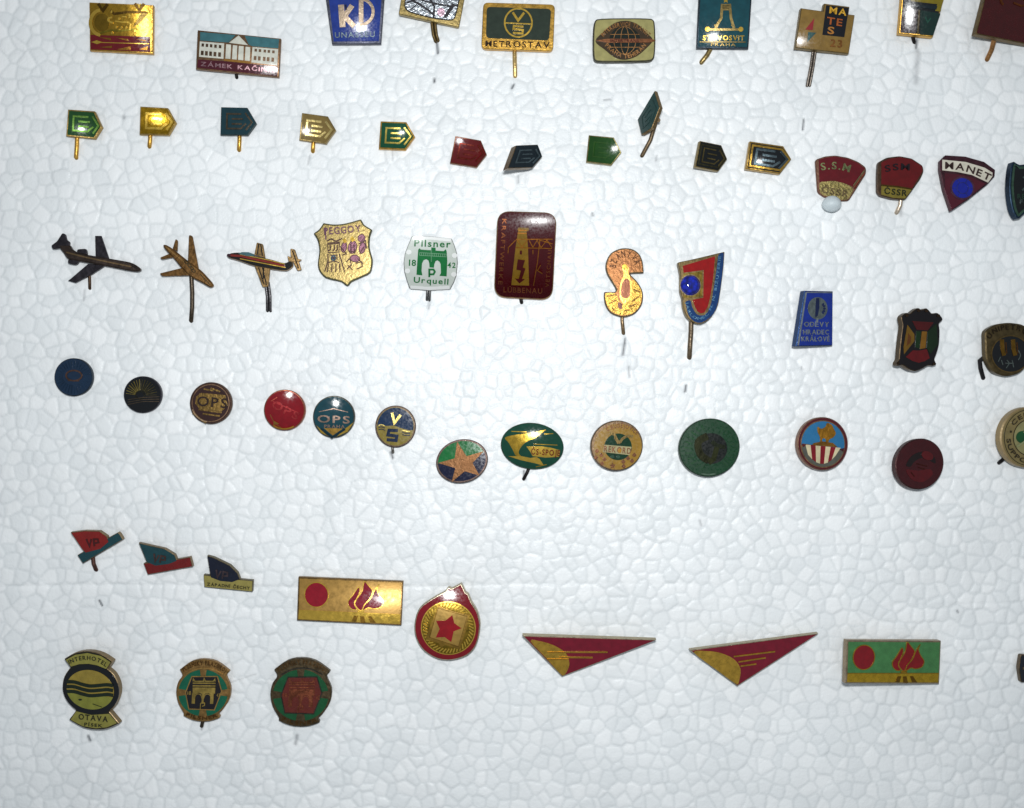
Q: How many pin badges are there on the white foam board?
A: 61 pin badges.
